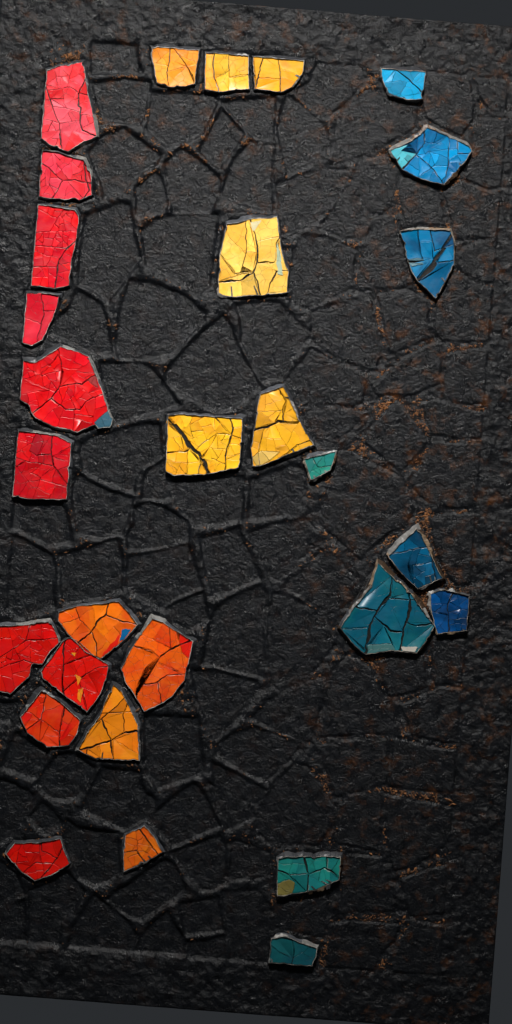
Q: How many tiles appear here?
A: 29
